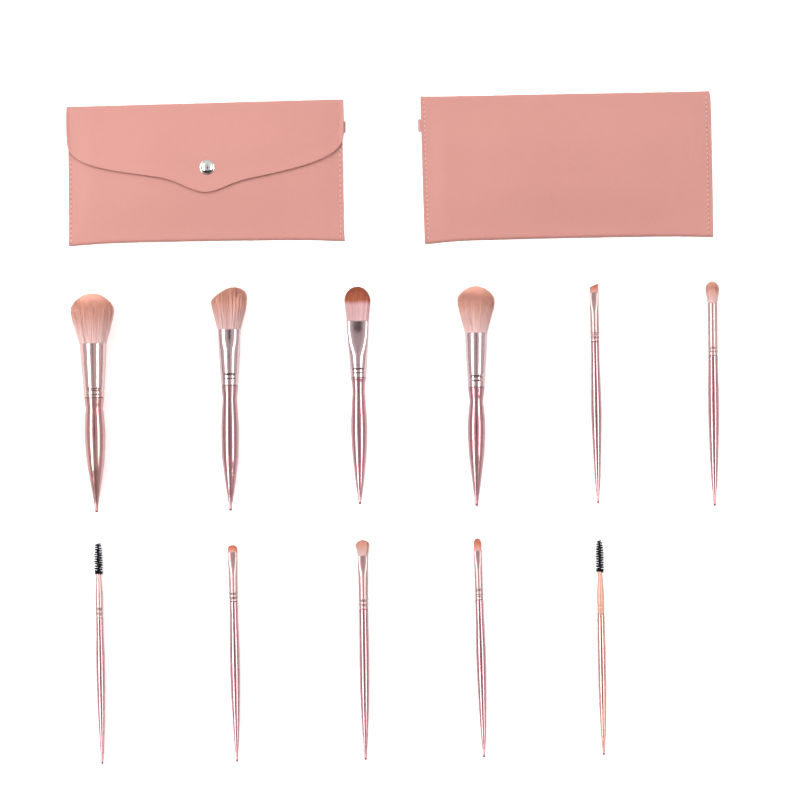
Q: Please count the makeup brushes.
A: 11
